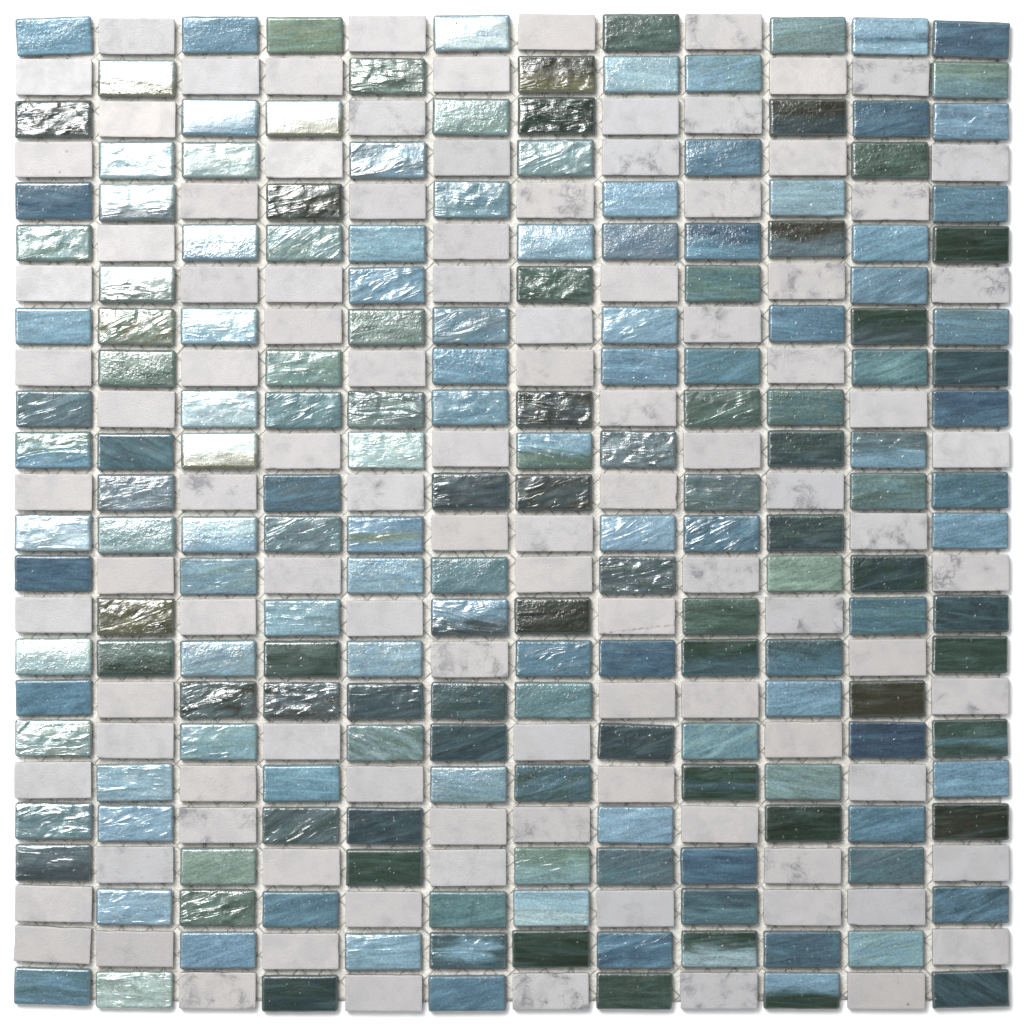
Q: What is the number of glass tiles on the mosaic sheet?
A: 183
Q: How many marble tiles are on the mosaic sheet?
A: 105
